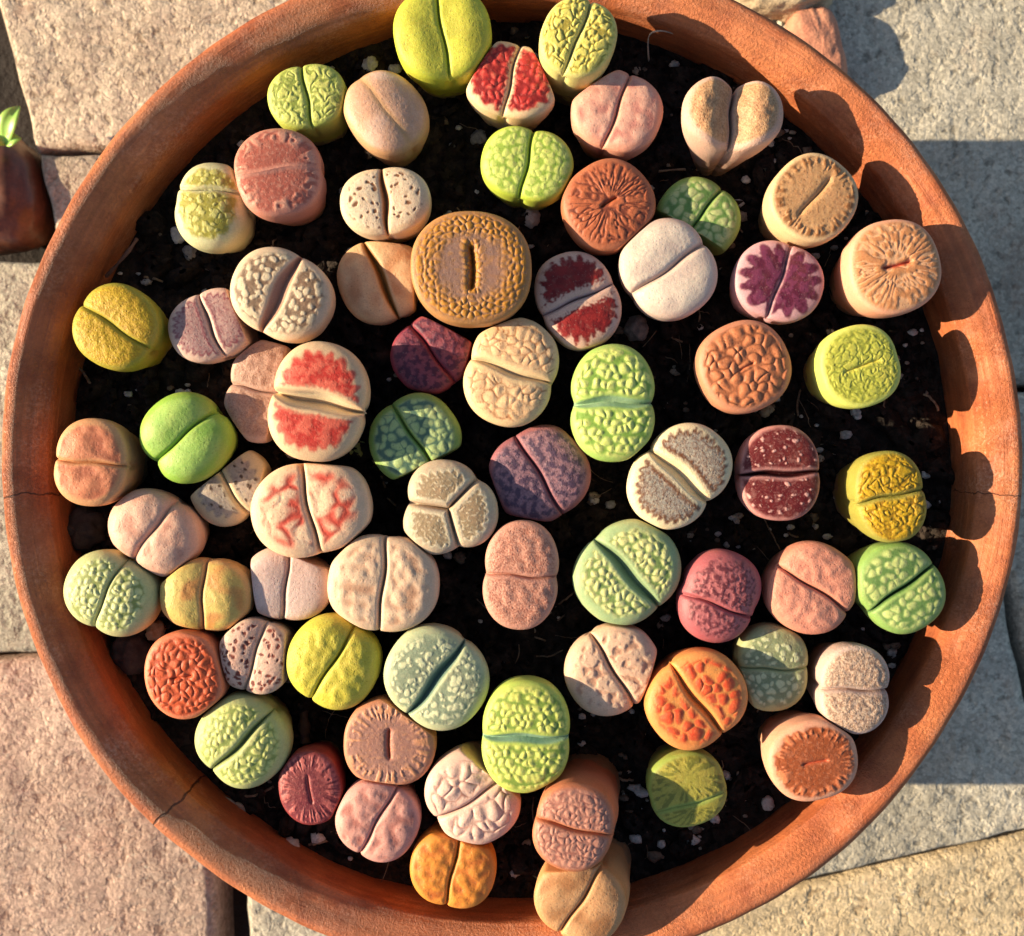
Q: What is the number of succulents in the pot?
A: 69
